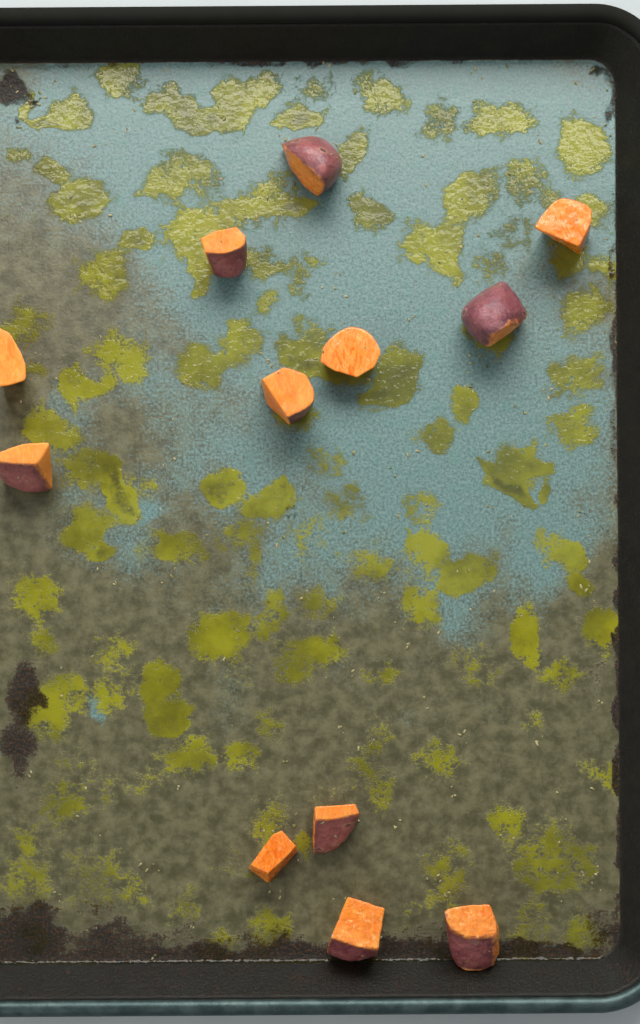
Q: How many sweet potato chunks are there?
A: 12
